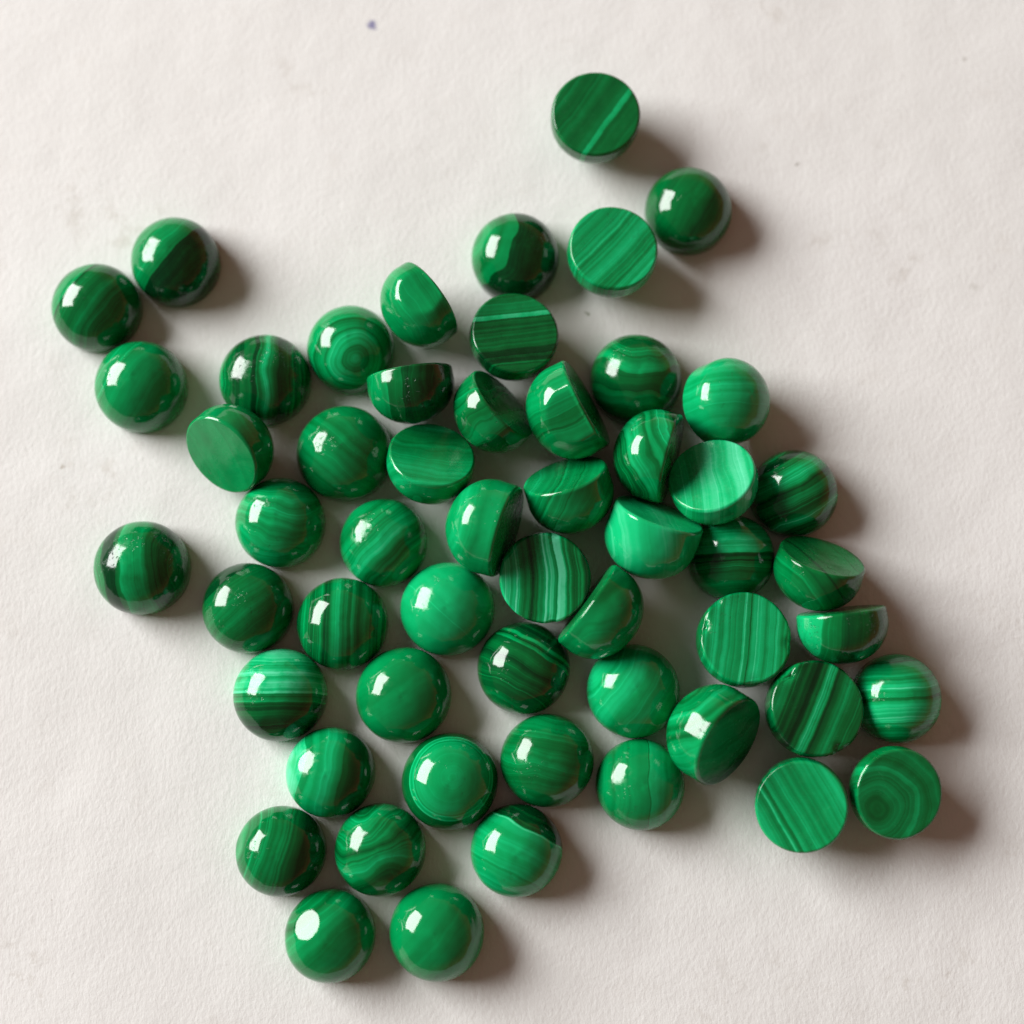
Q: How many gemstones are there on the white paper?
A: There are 55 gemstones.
